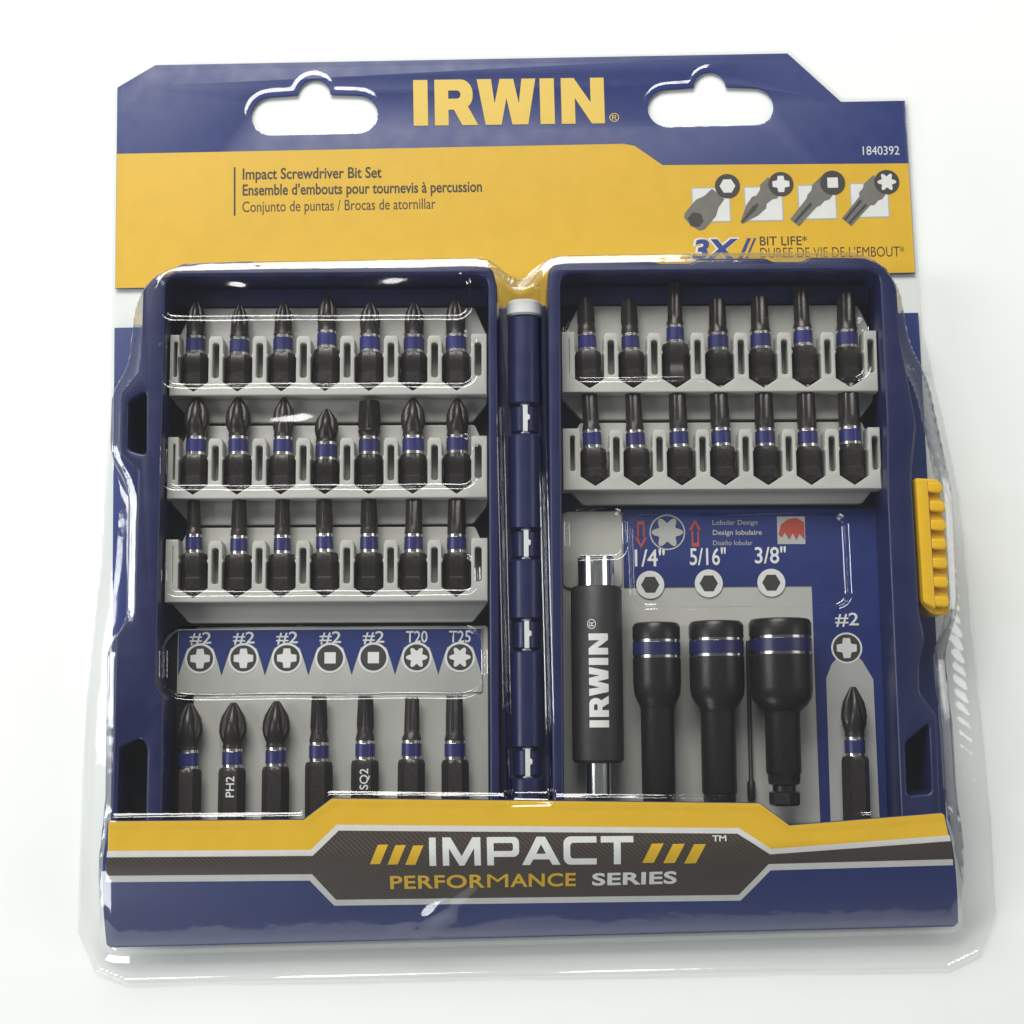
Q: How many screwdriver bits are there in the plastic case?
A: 43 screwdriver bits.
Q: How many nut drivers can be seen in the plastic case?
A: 3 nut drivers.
